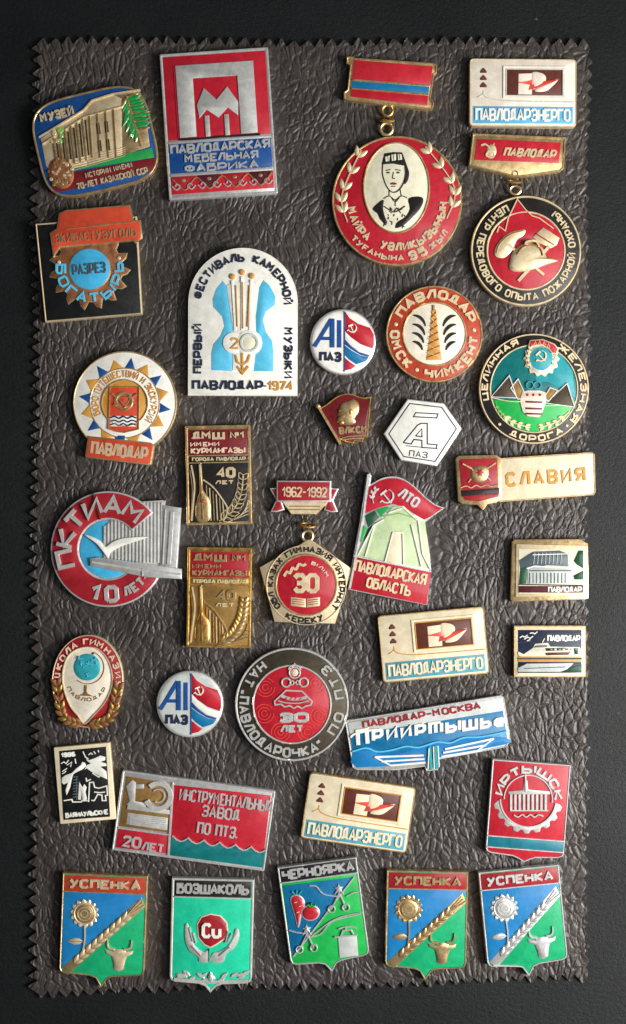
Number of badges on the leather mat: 35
